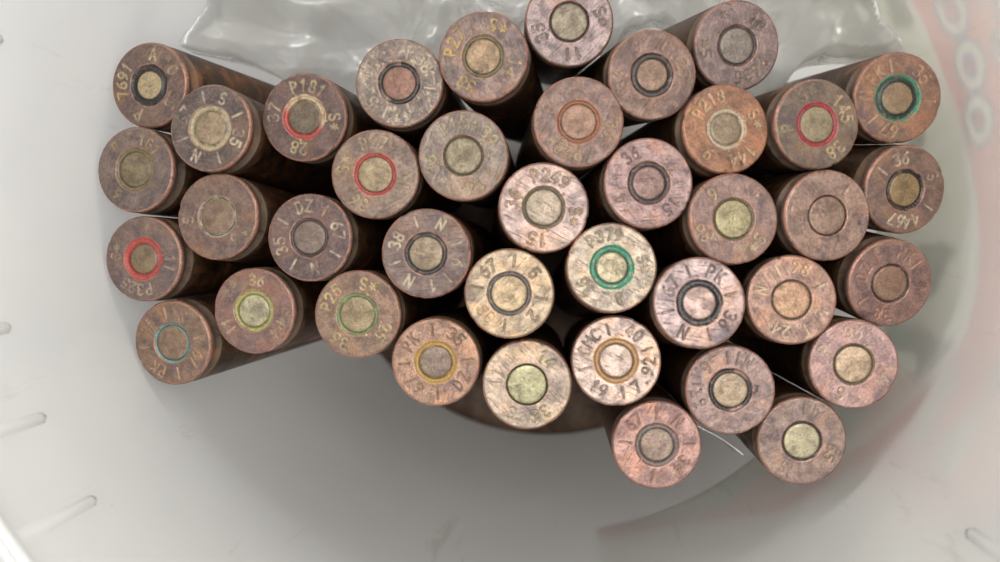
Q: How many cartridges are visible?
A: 39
